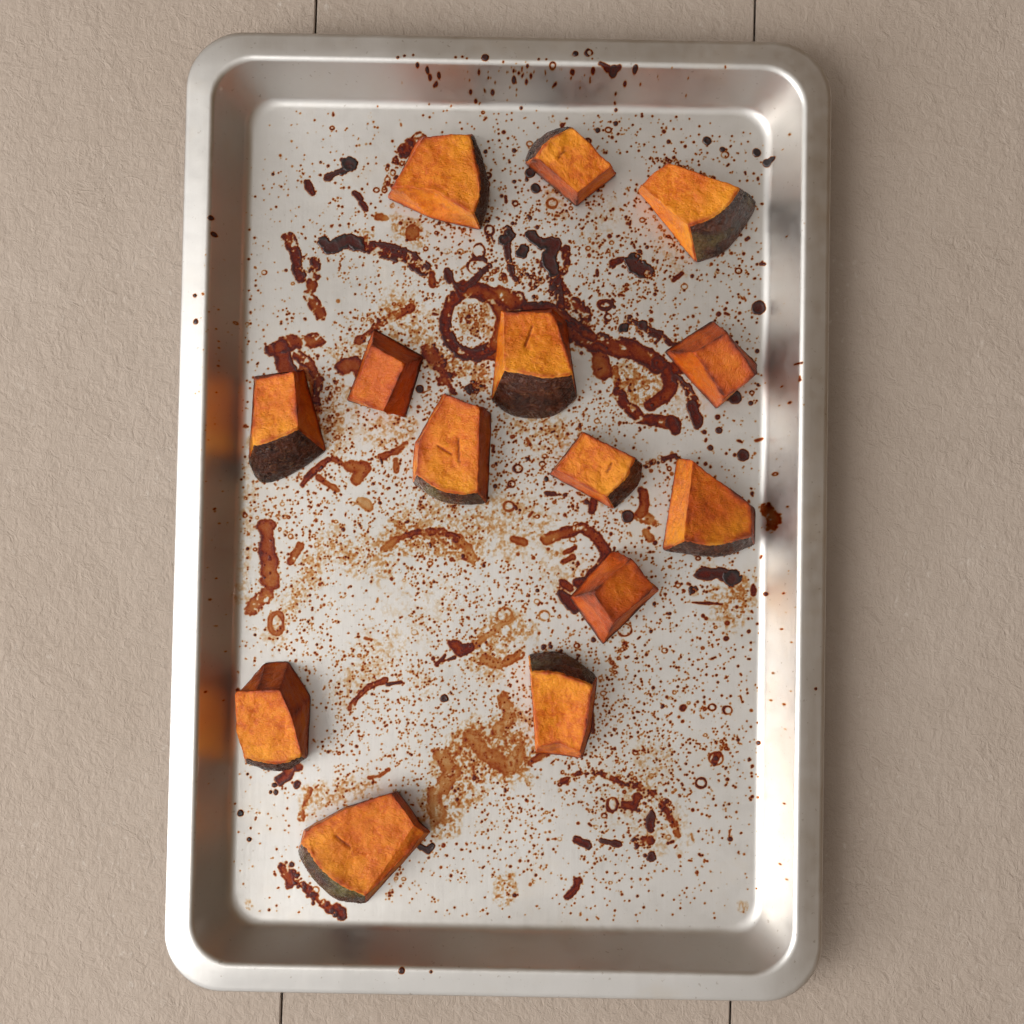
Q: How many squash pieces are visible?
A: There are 14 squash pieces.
